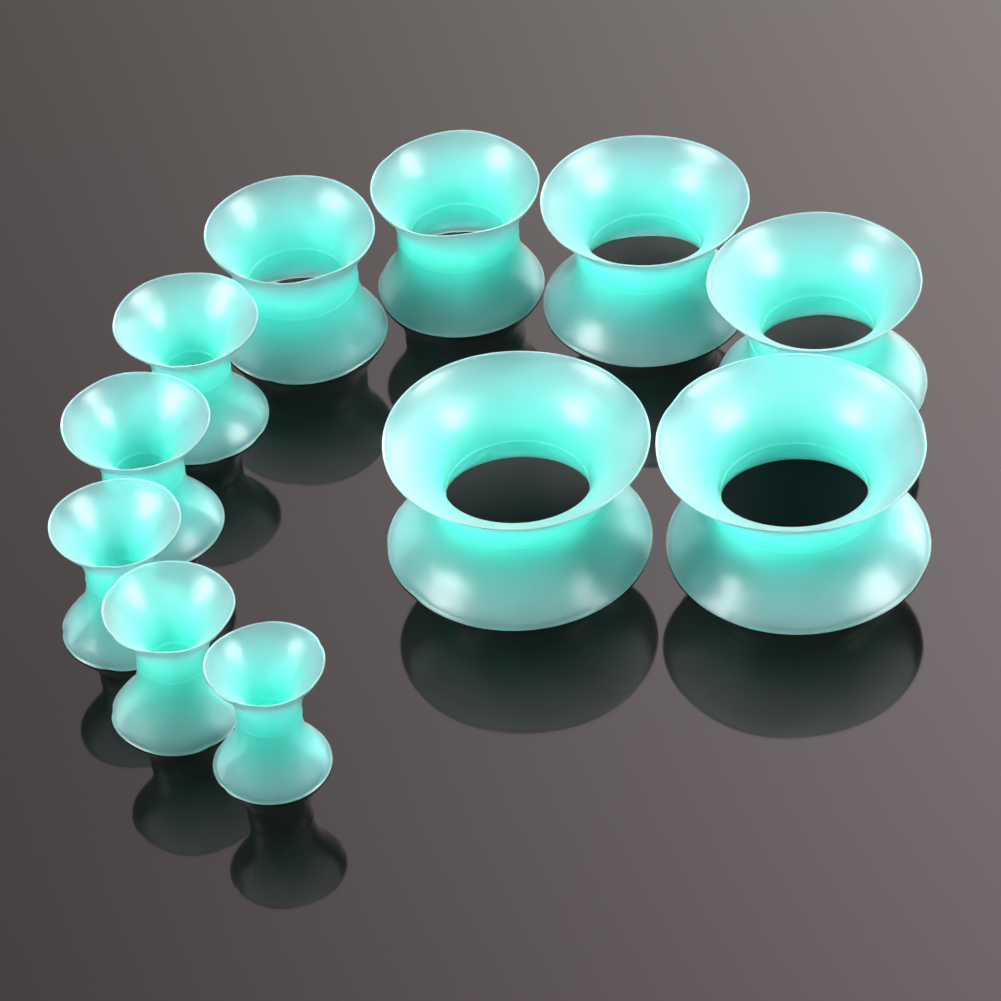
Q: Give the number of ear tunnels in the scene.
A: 11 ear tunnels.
